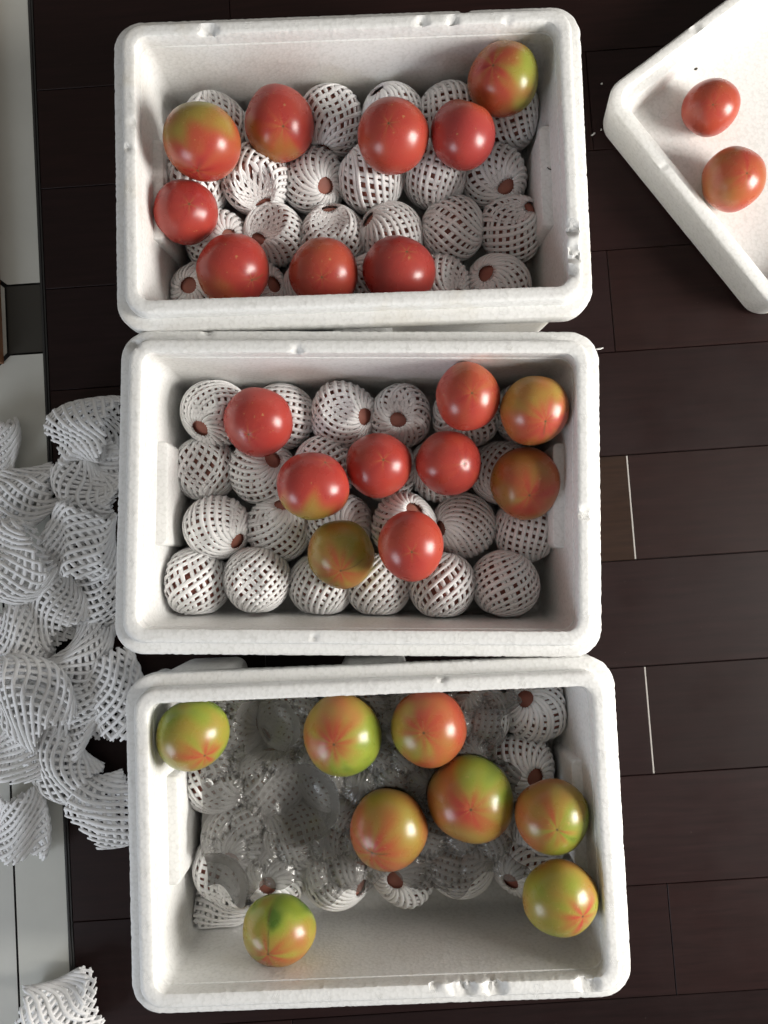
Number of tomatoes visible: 28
